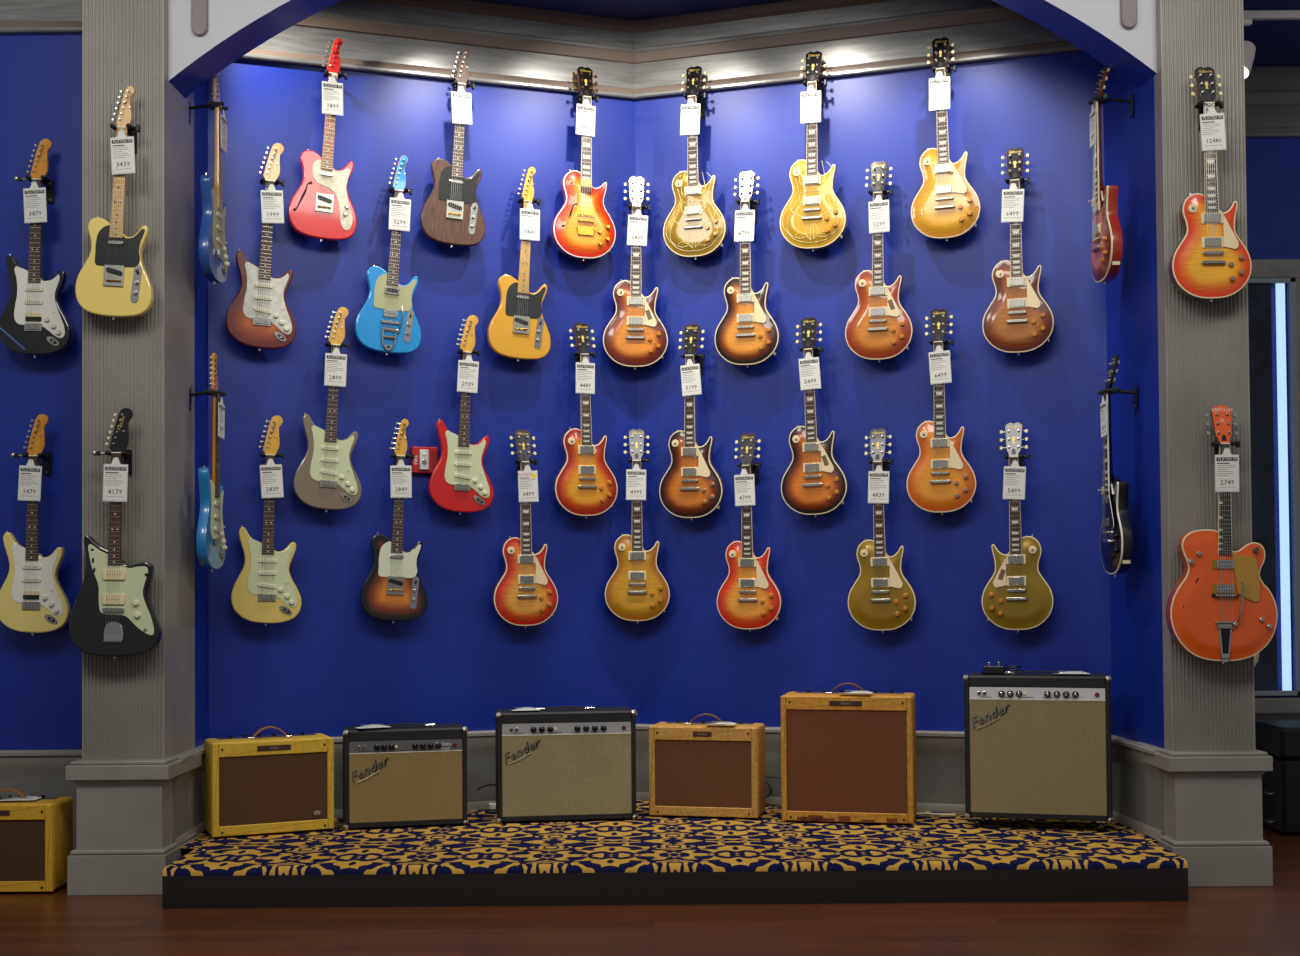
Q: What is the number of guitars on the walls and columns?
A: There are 36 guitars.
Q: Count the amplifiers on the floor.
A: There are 7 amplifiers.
